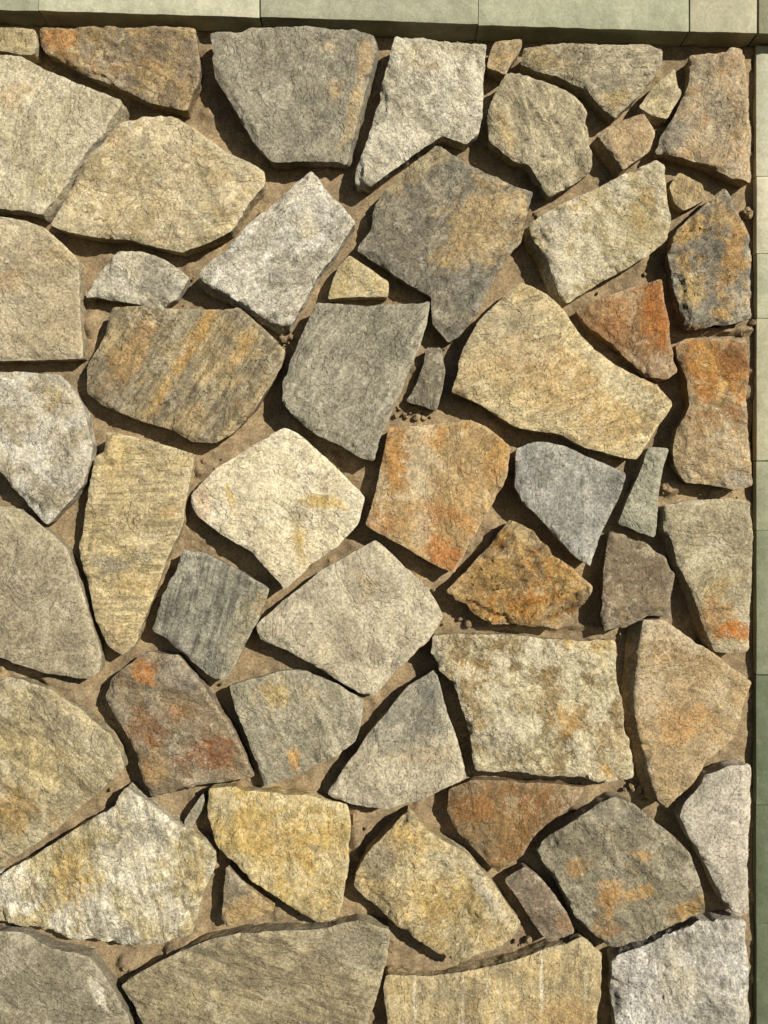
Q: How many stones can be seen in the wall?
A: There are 57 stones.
